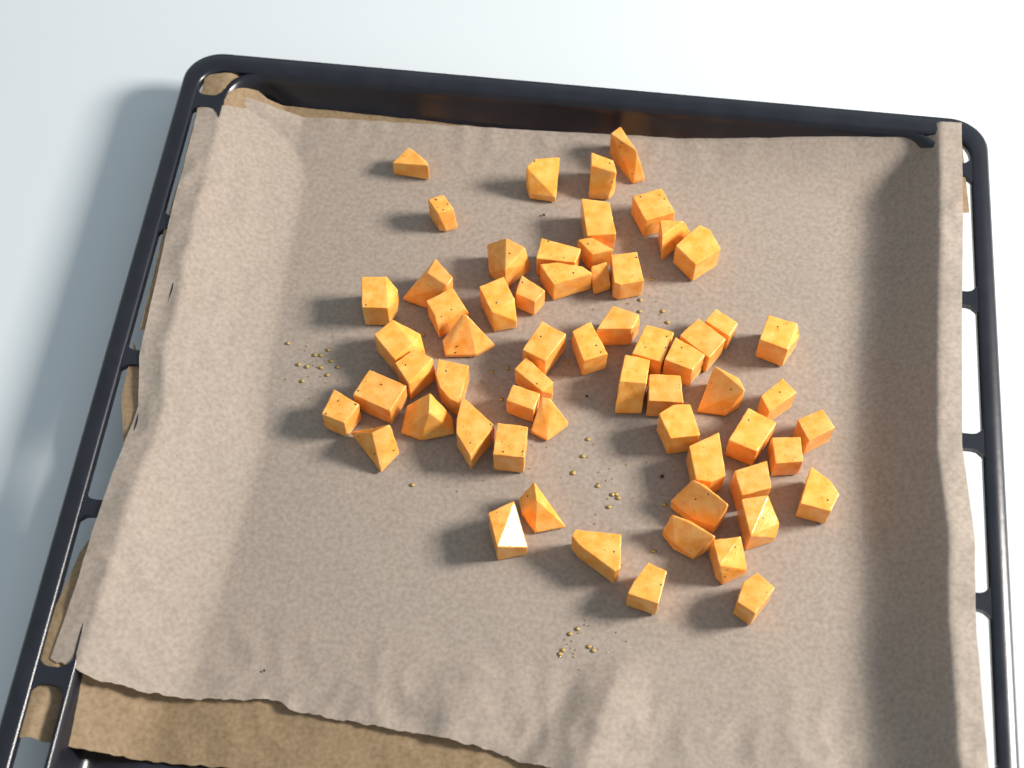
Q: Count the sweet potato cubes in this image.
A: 61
